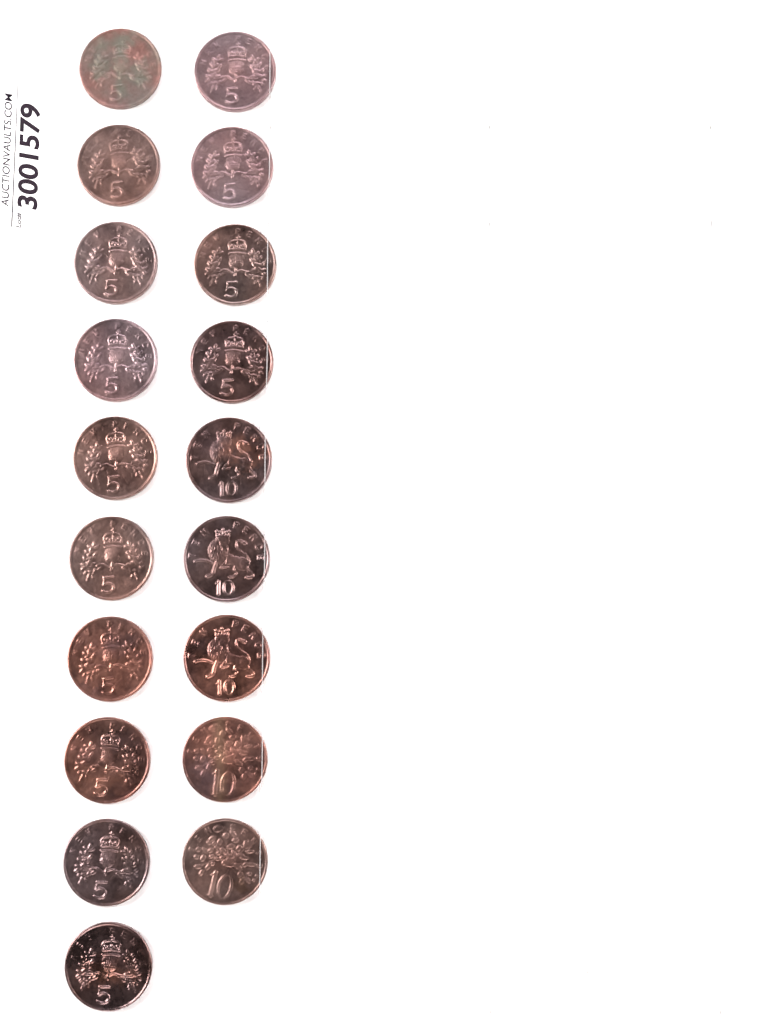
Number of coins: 19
